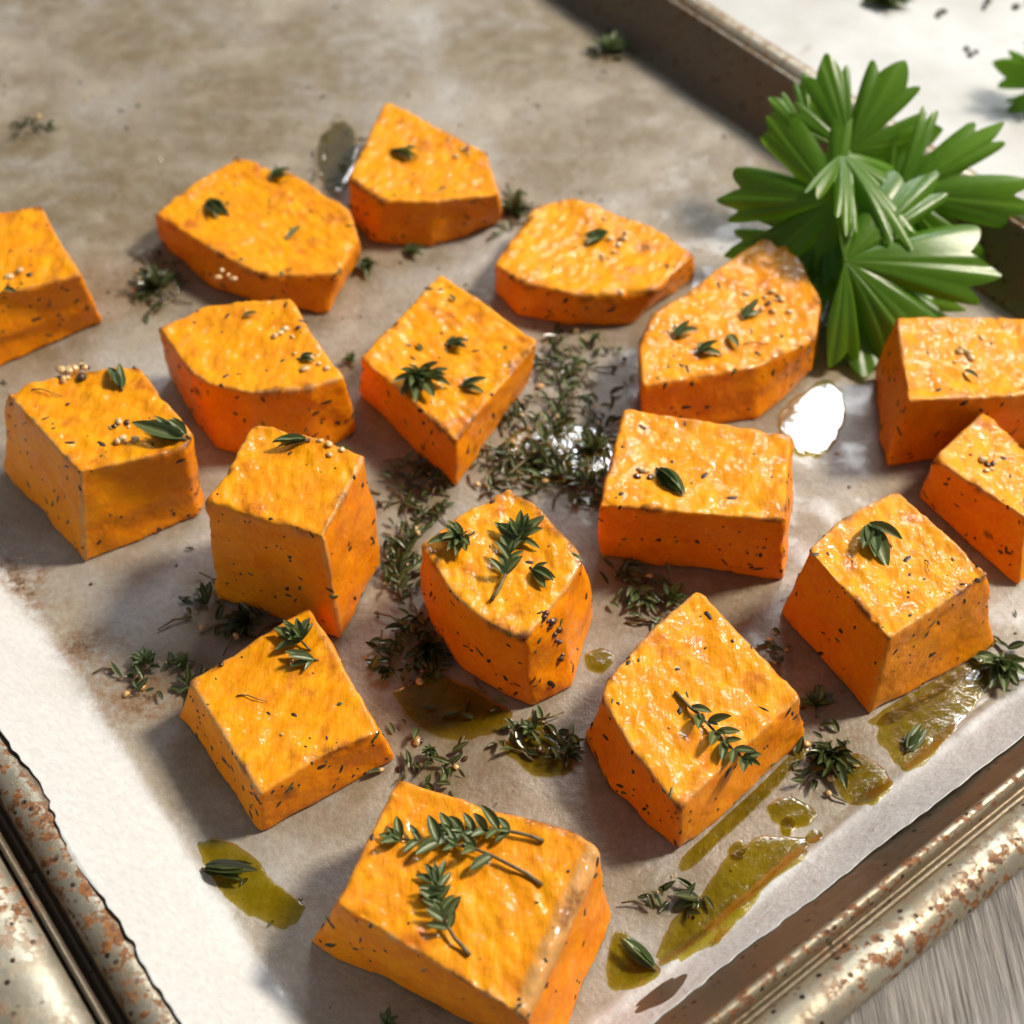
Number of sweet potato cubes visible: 17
